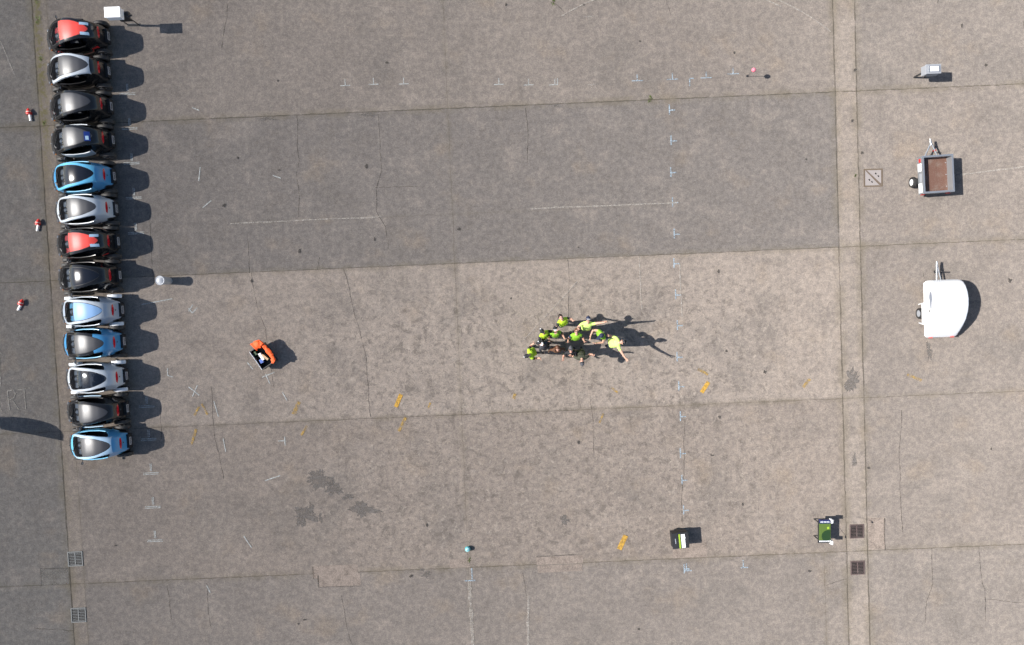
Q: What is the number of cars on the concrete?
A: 13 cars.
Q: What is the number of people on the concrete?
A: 12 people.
